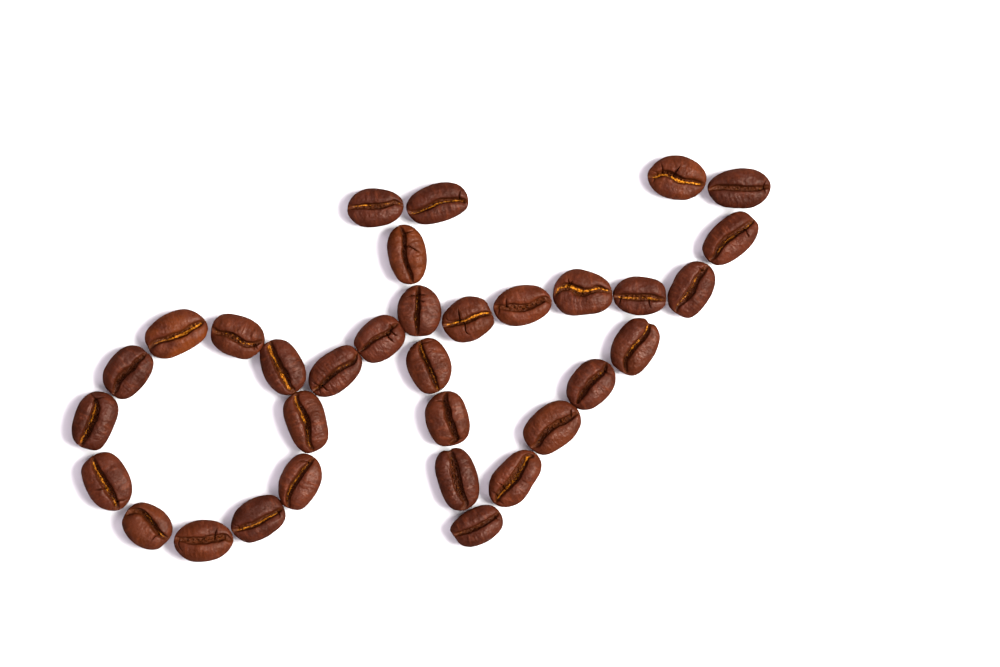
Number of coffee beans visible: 33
